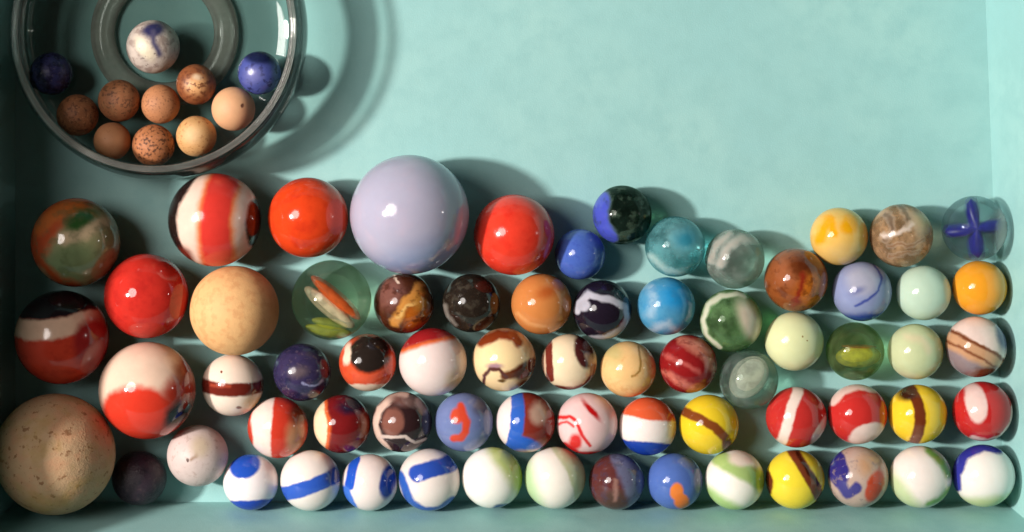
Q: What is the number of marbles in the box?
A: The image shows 79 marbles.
